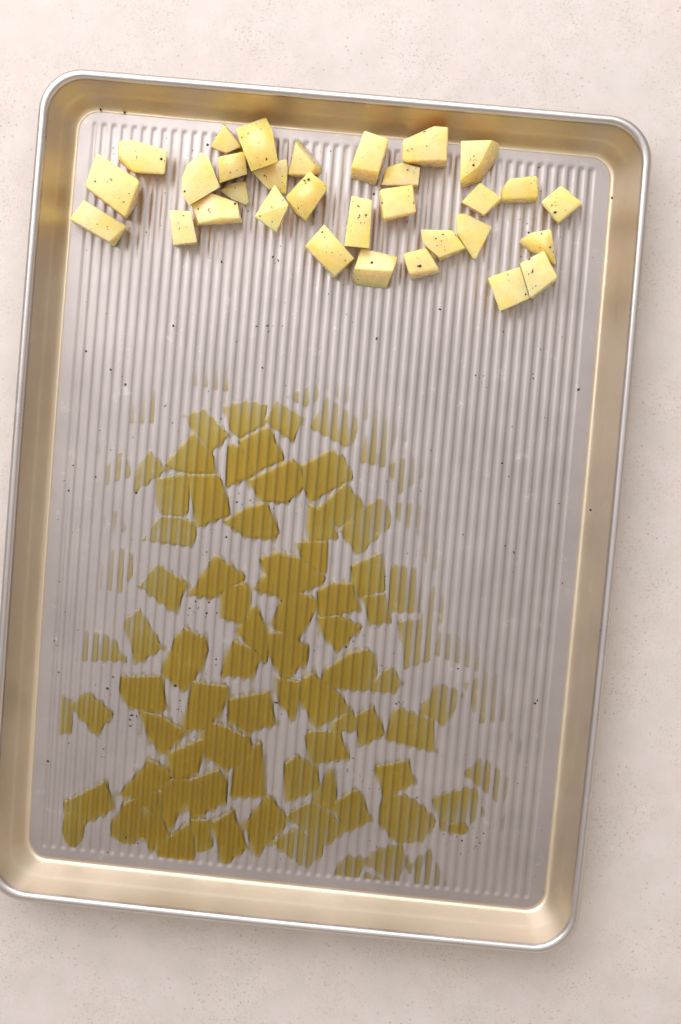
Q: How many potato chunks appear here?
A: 31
